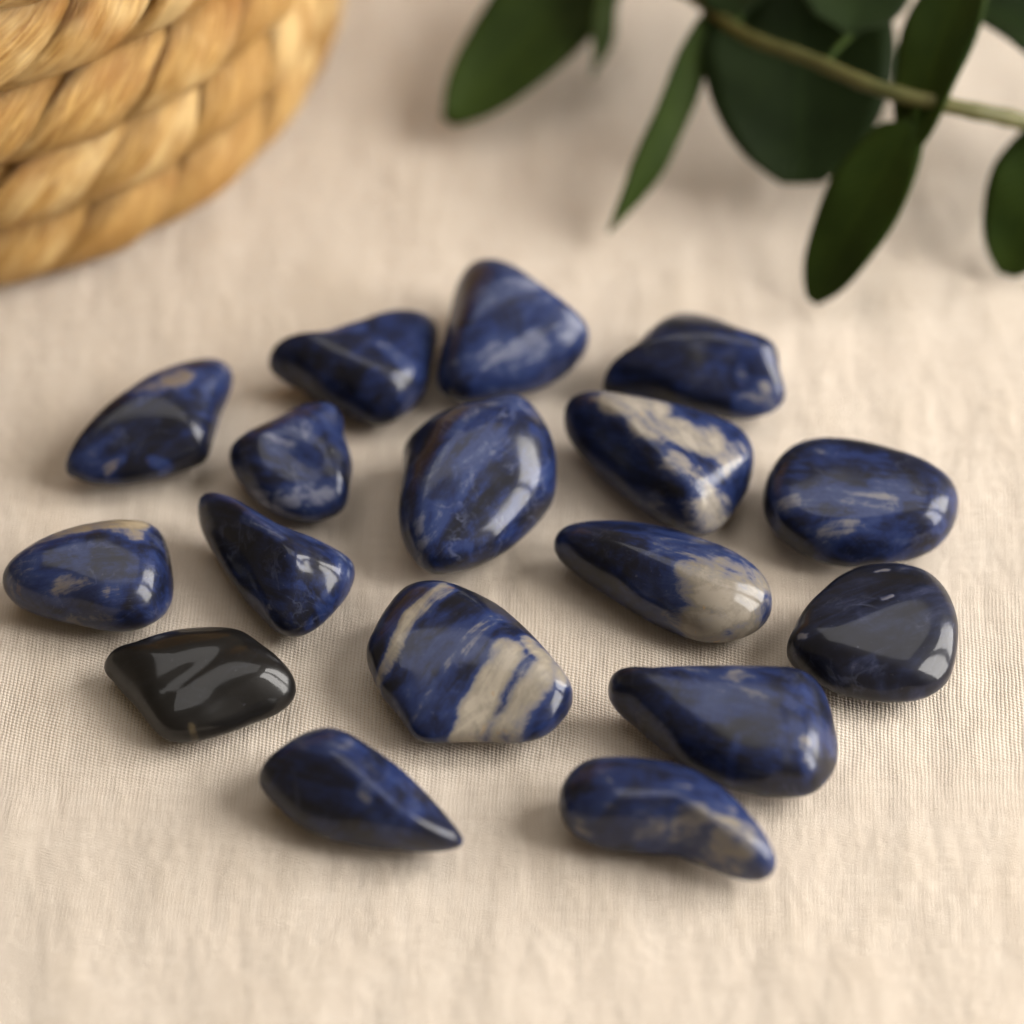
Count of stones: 17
